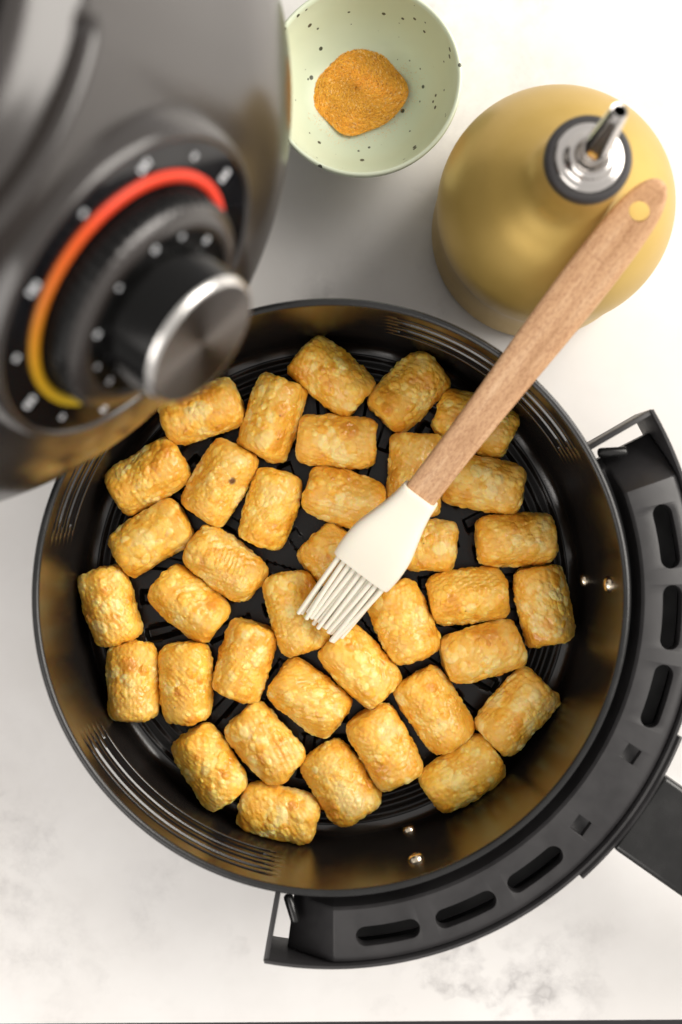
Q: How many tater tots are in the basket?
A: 37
